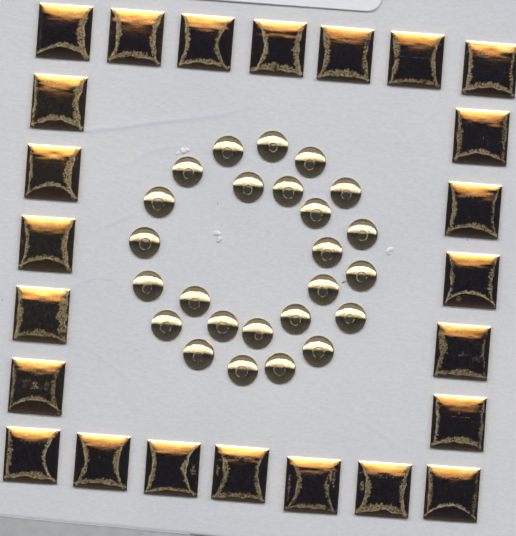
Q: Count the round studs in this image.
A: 25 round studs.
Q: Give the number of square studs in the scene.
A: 24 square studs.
